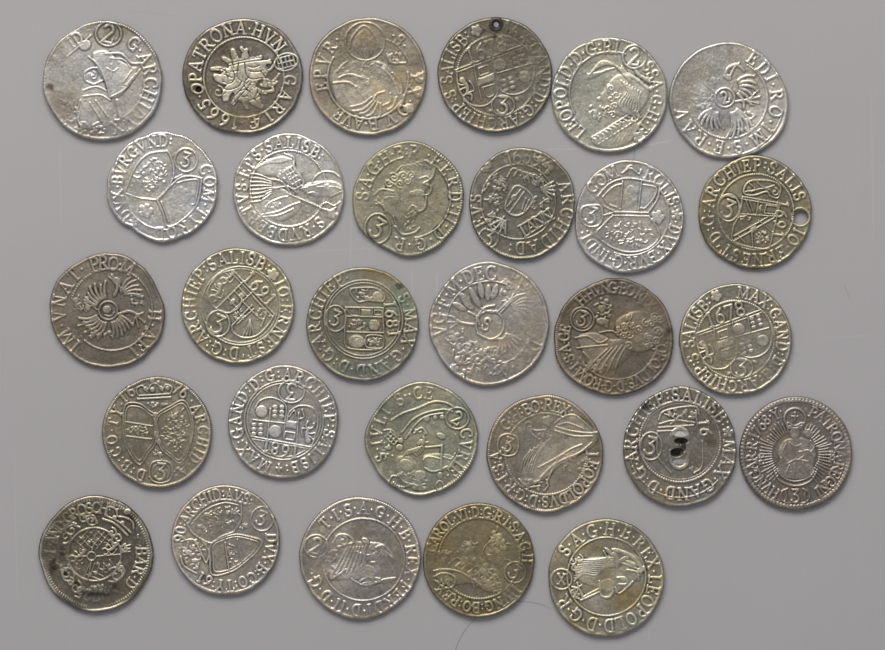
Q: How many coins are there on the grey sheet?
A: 29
